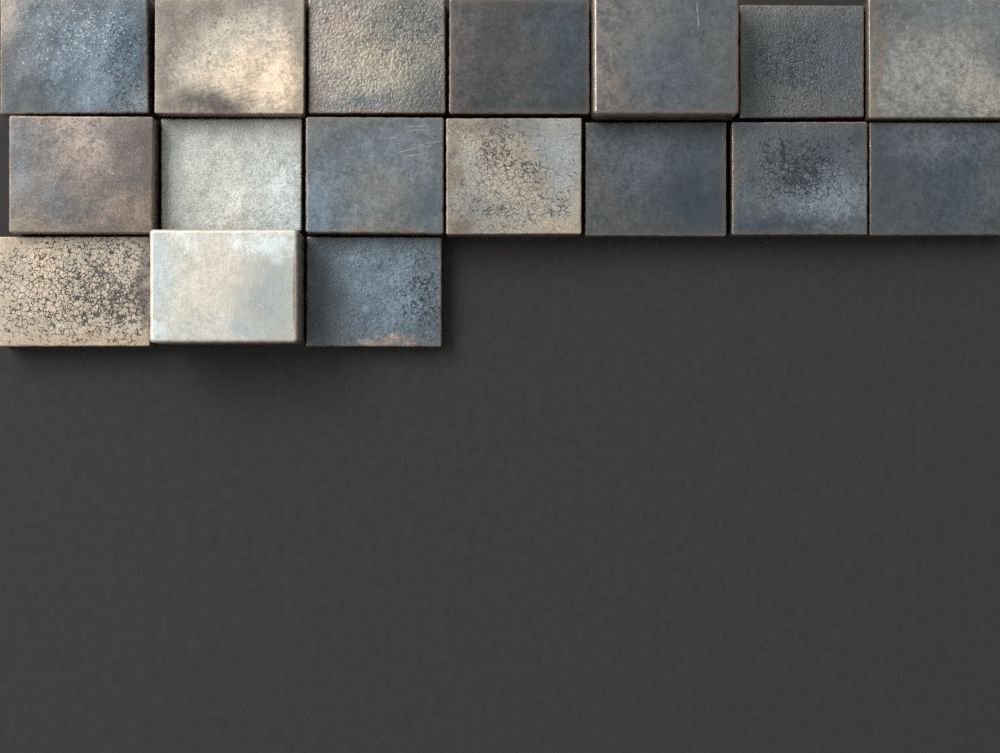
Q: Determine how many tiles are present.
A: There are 17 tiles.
